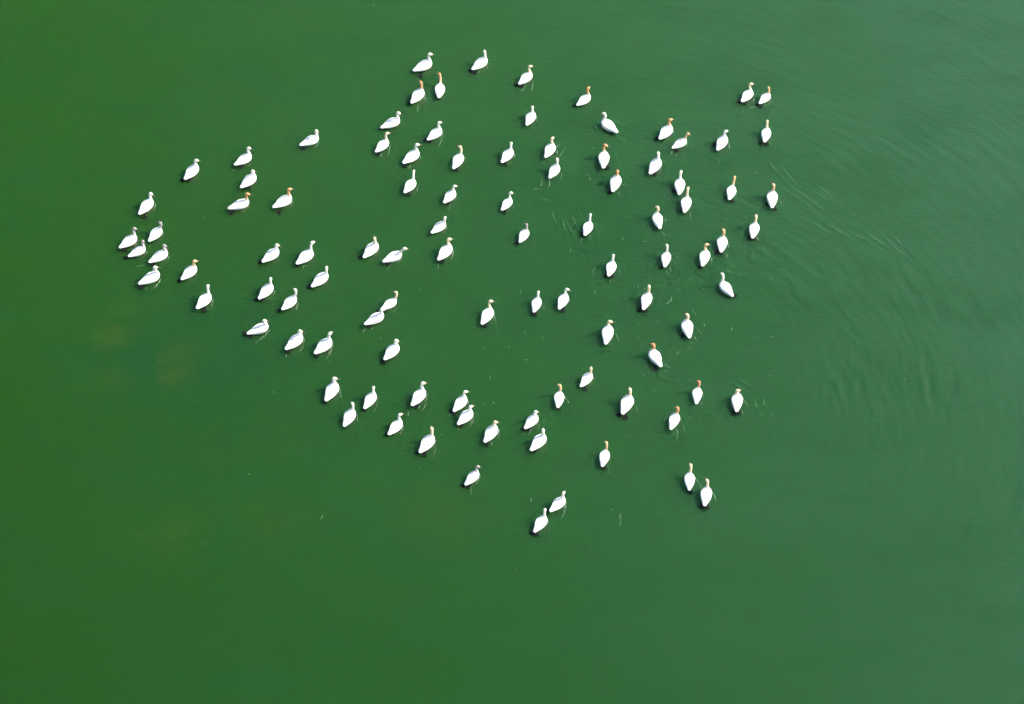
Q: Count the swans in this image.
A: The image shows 100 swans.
